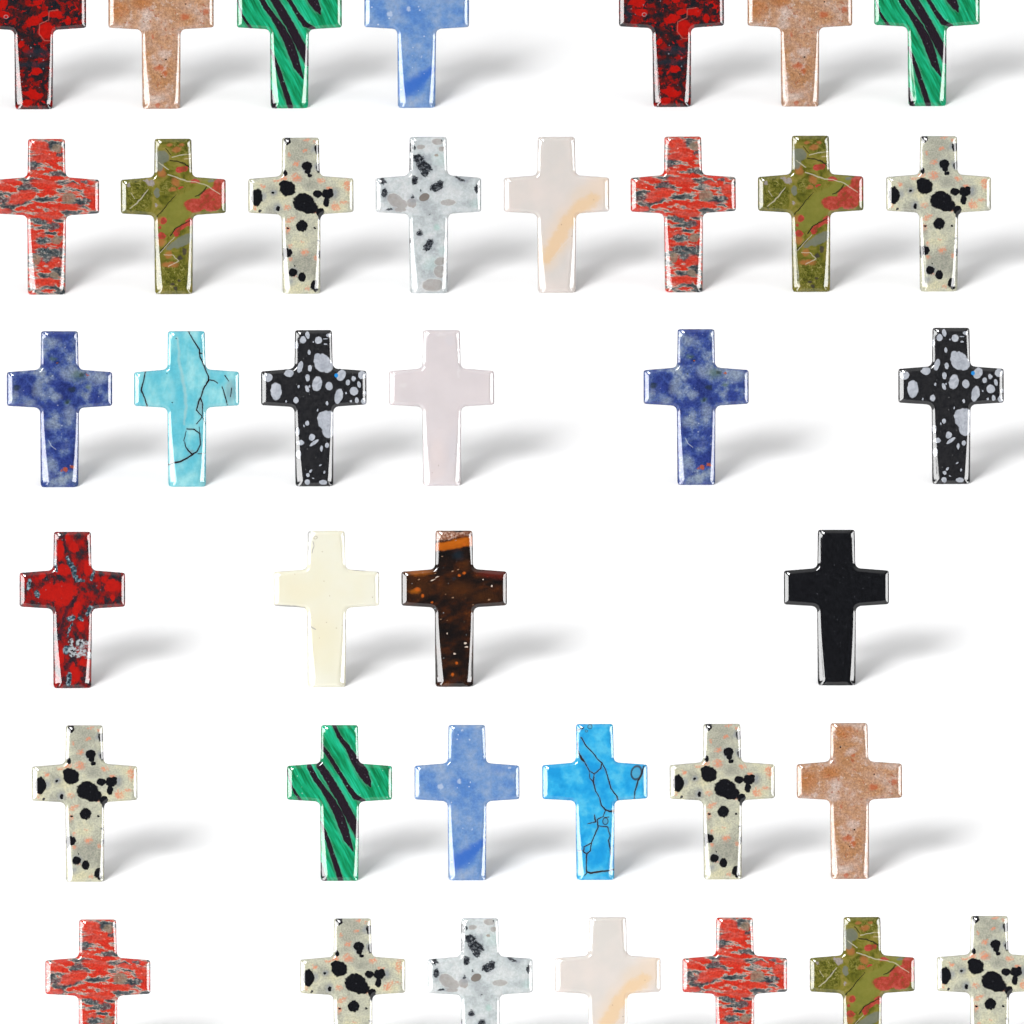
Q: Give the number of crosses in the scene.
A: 38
